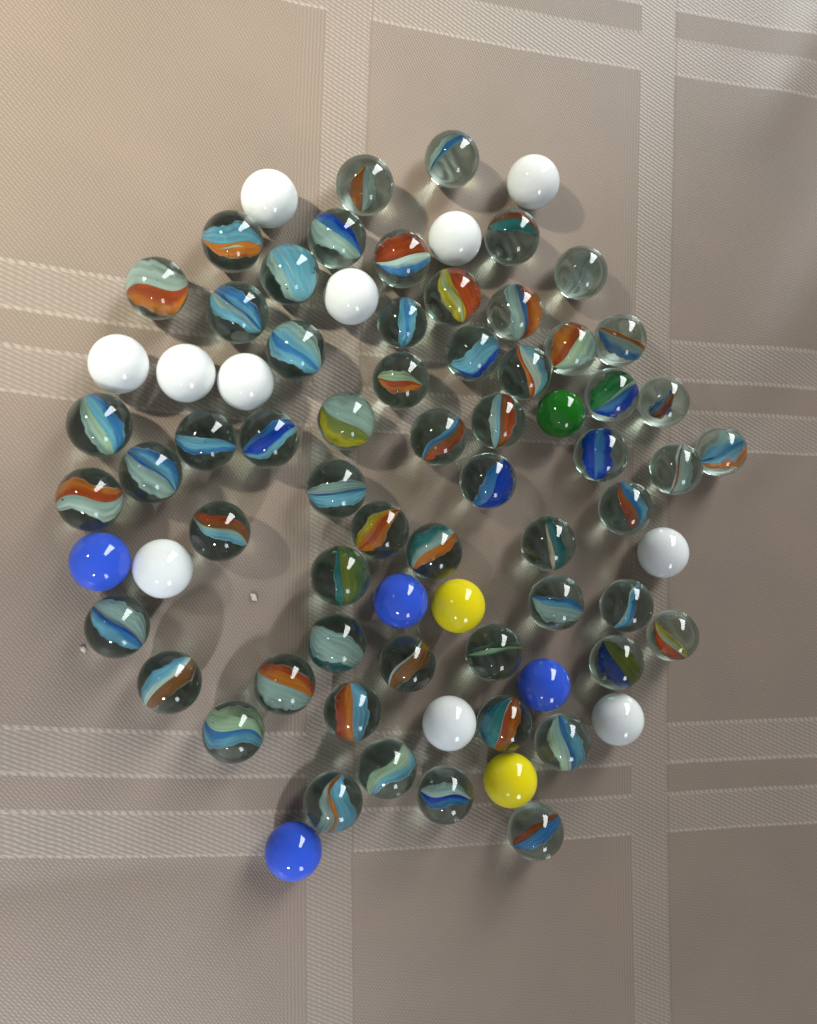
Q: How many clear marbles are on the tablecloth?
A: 58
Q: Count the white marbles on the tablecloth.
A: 11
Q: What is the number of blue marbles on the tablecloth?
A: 4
